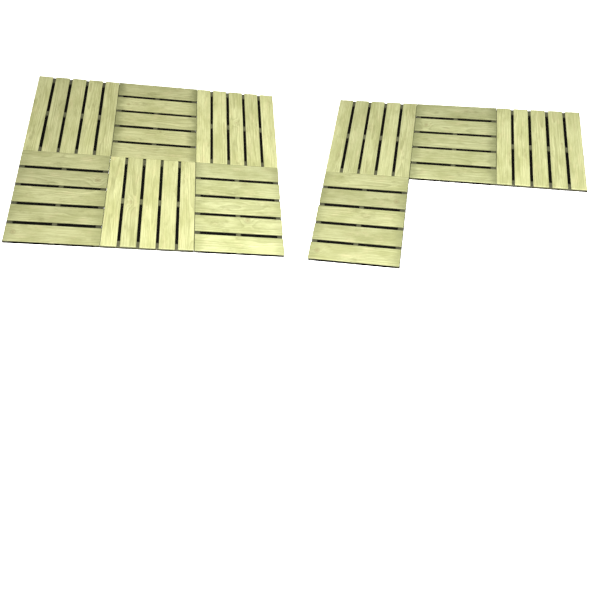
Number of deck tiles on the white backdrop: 10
